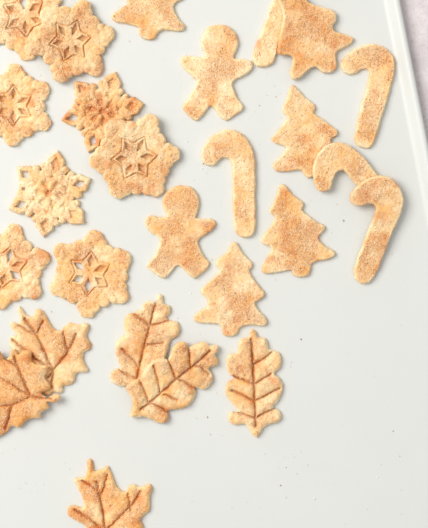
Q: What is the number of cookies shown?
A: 26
